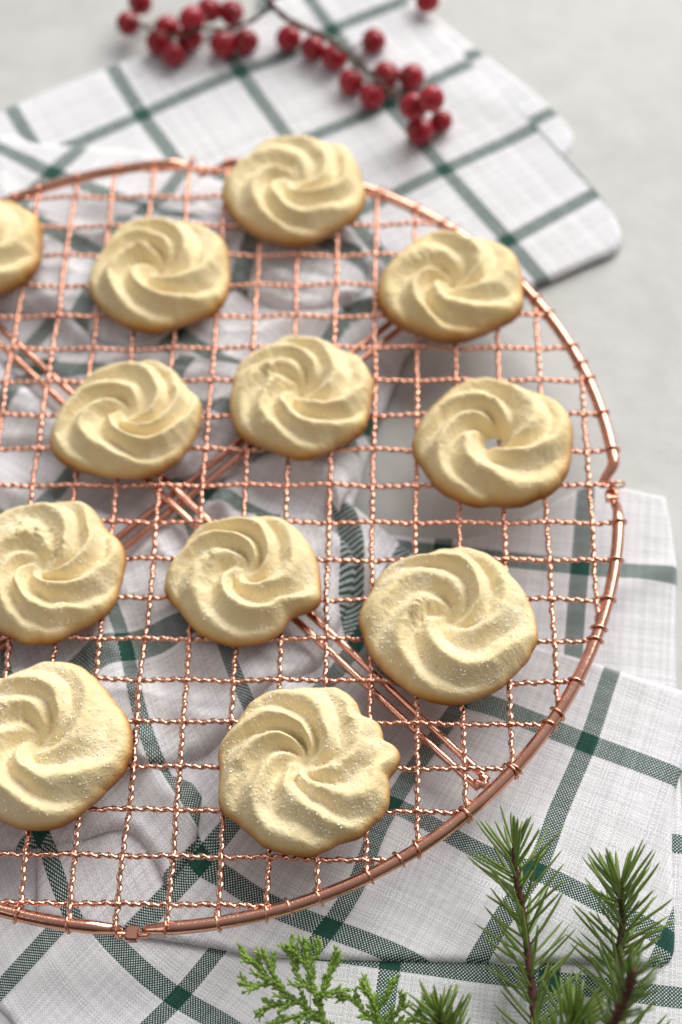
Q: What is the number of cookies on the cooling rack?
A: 12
